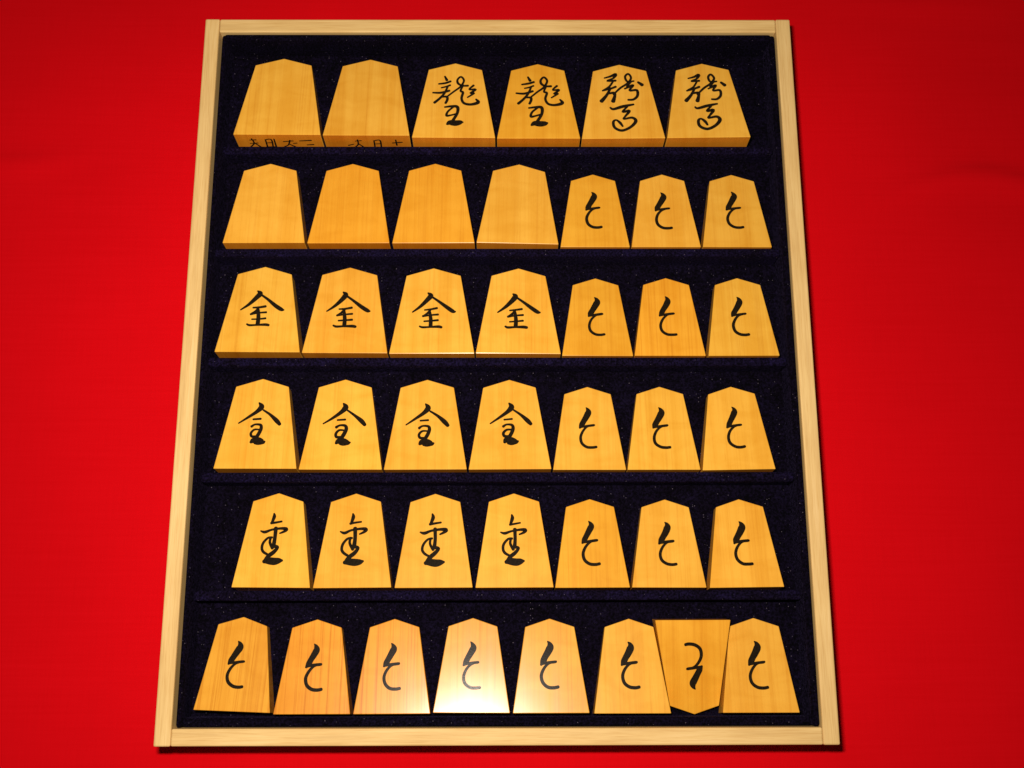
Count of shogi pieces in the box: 42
